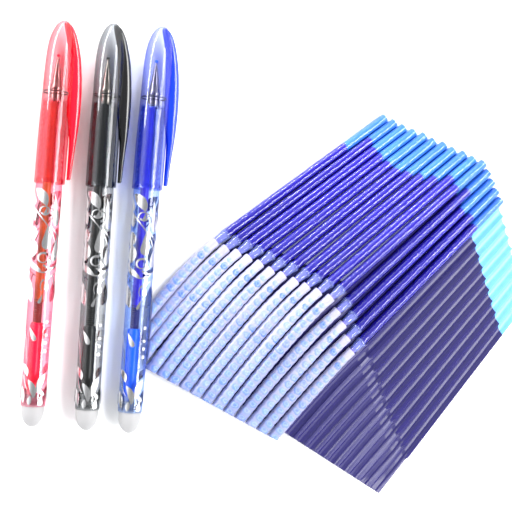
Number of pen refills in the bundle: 15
